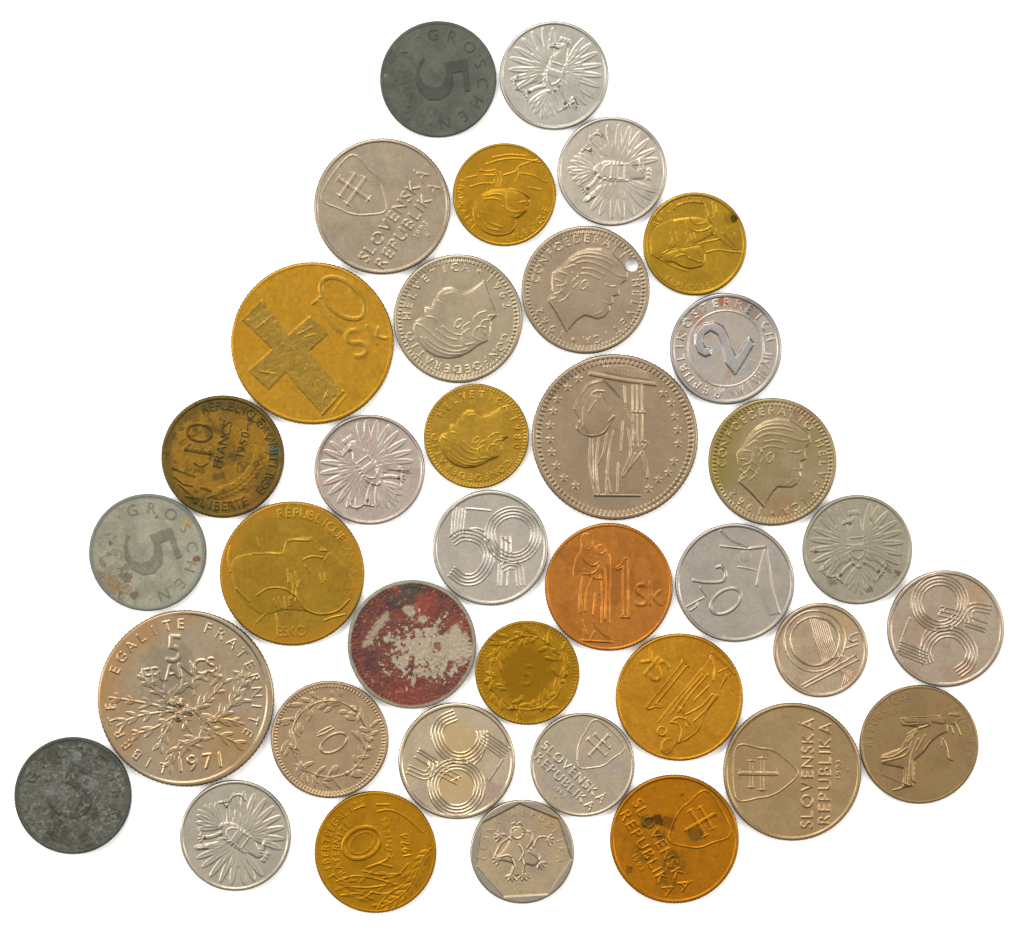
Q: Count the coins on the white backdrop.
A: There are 37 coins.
